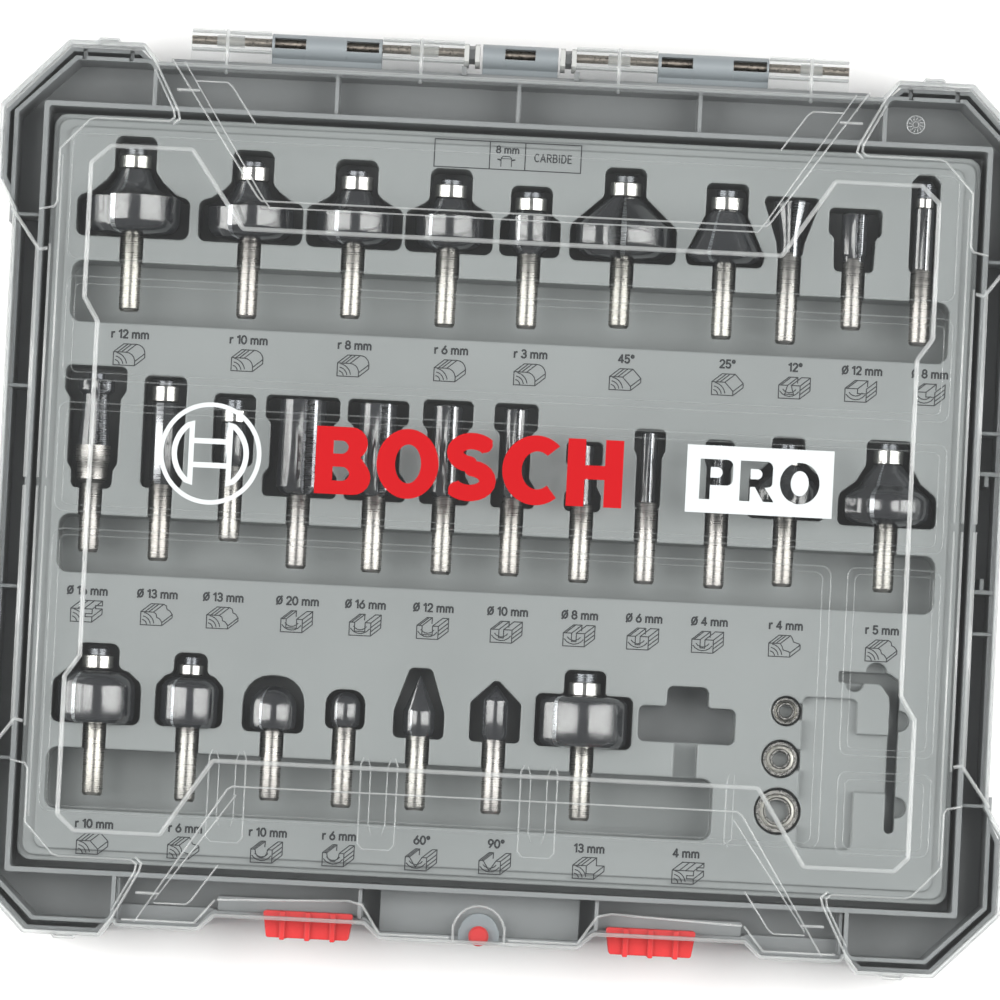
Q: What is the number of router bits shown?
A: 29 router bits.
